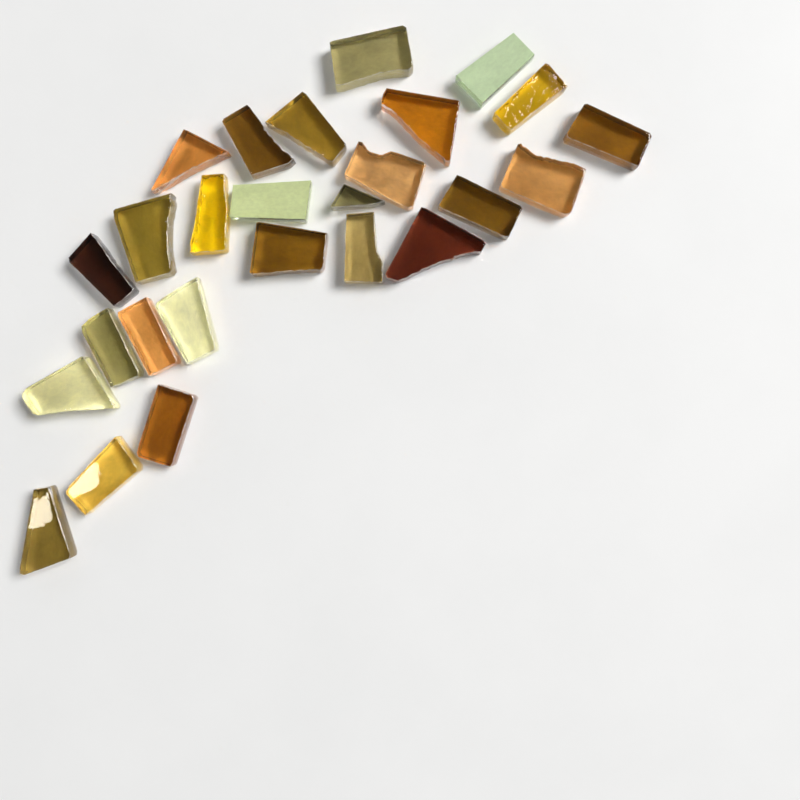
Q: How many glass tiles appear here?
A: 26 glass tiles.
